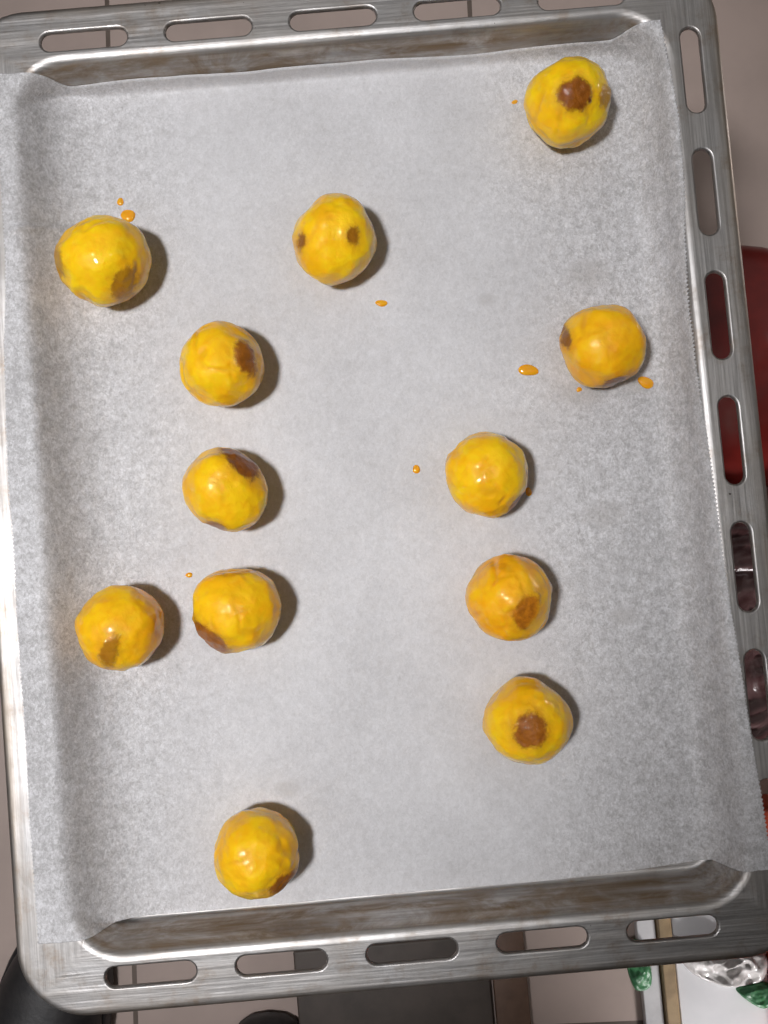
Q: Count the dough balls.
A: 12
